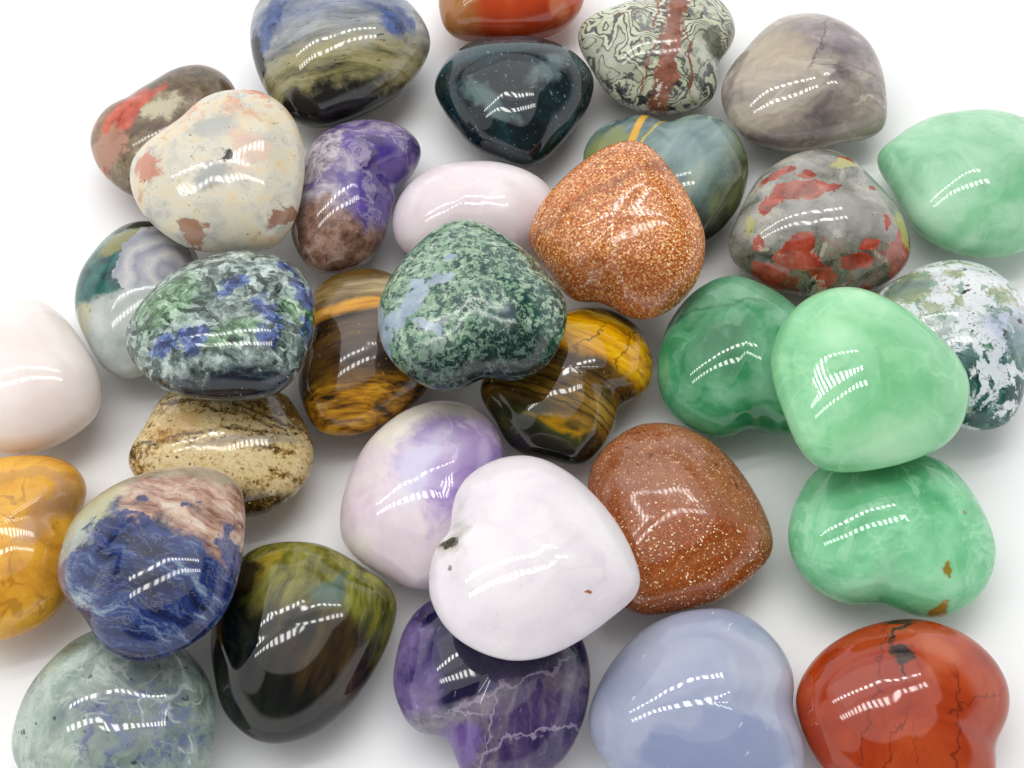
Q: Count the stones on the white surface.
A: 34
